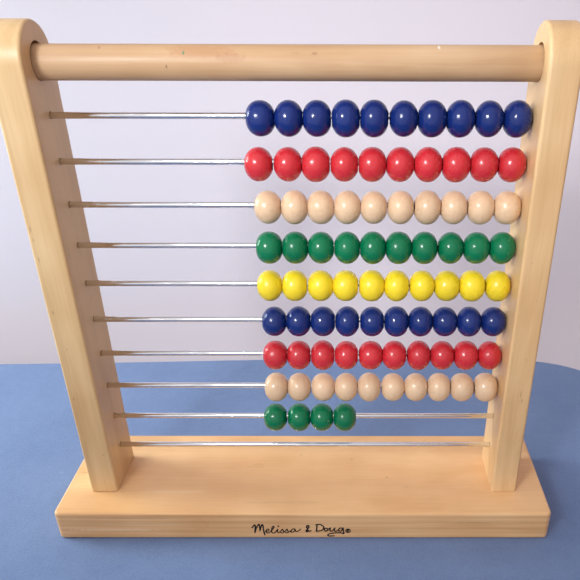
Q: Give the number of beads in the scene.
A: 84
